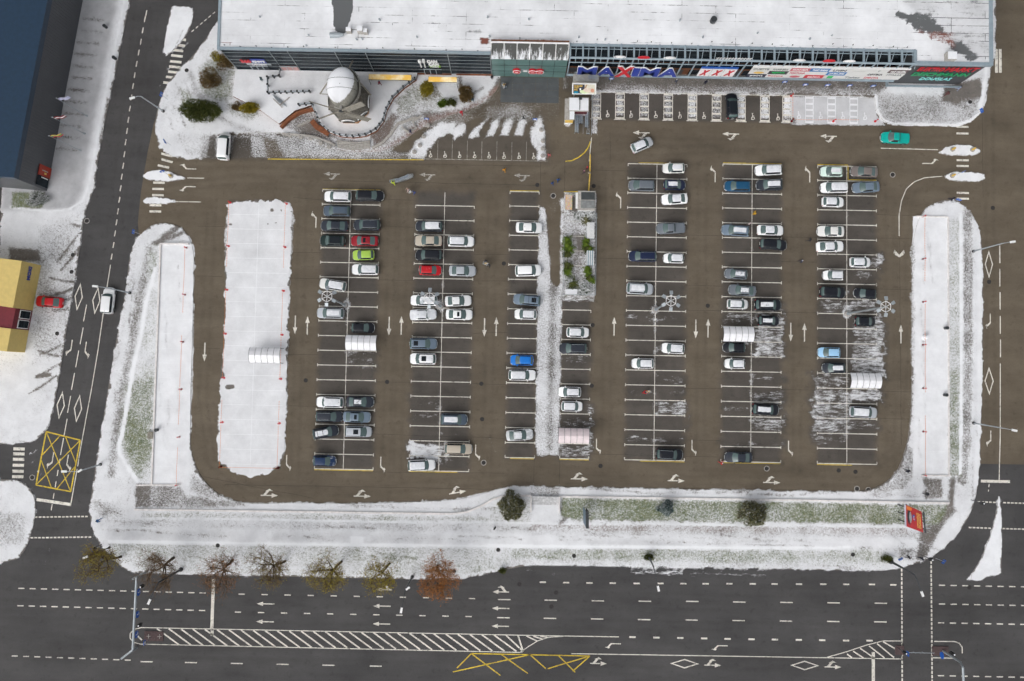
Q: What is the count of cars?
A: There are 92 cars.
